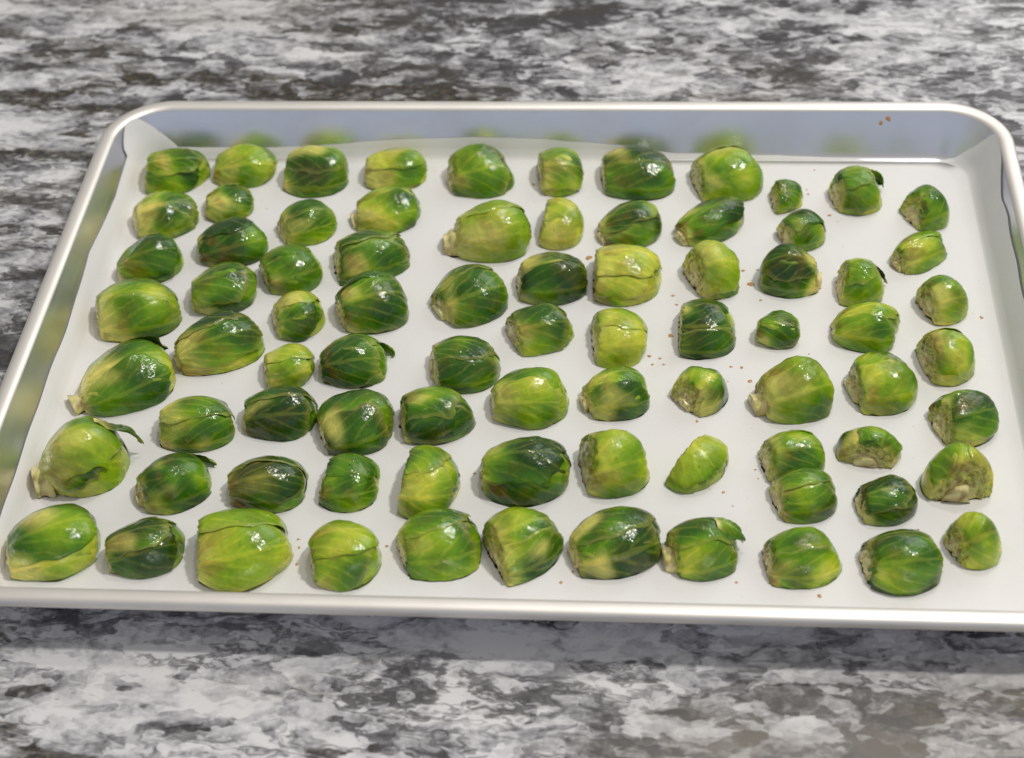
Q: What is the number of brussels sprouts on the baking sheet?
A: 81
